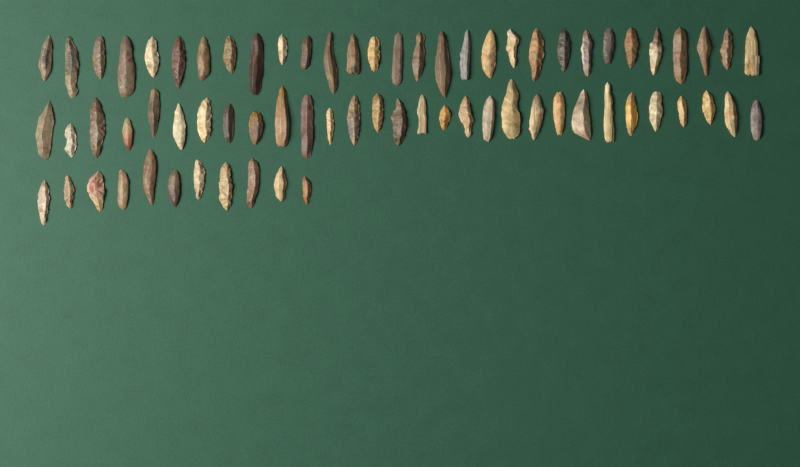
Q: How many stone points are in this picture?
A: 71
